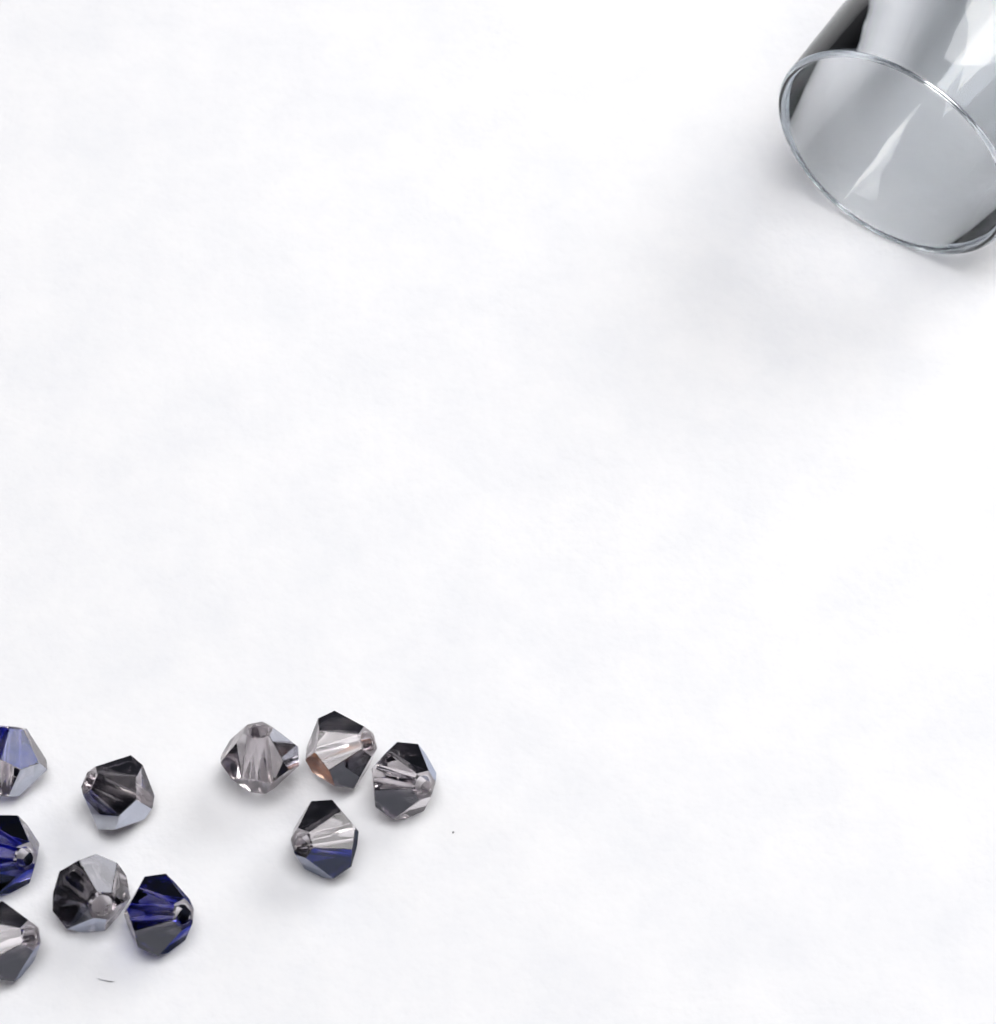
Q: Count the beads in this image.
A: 10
